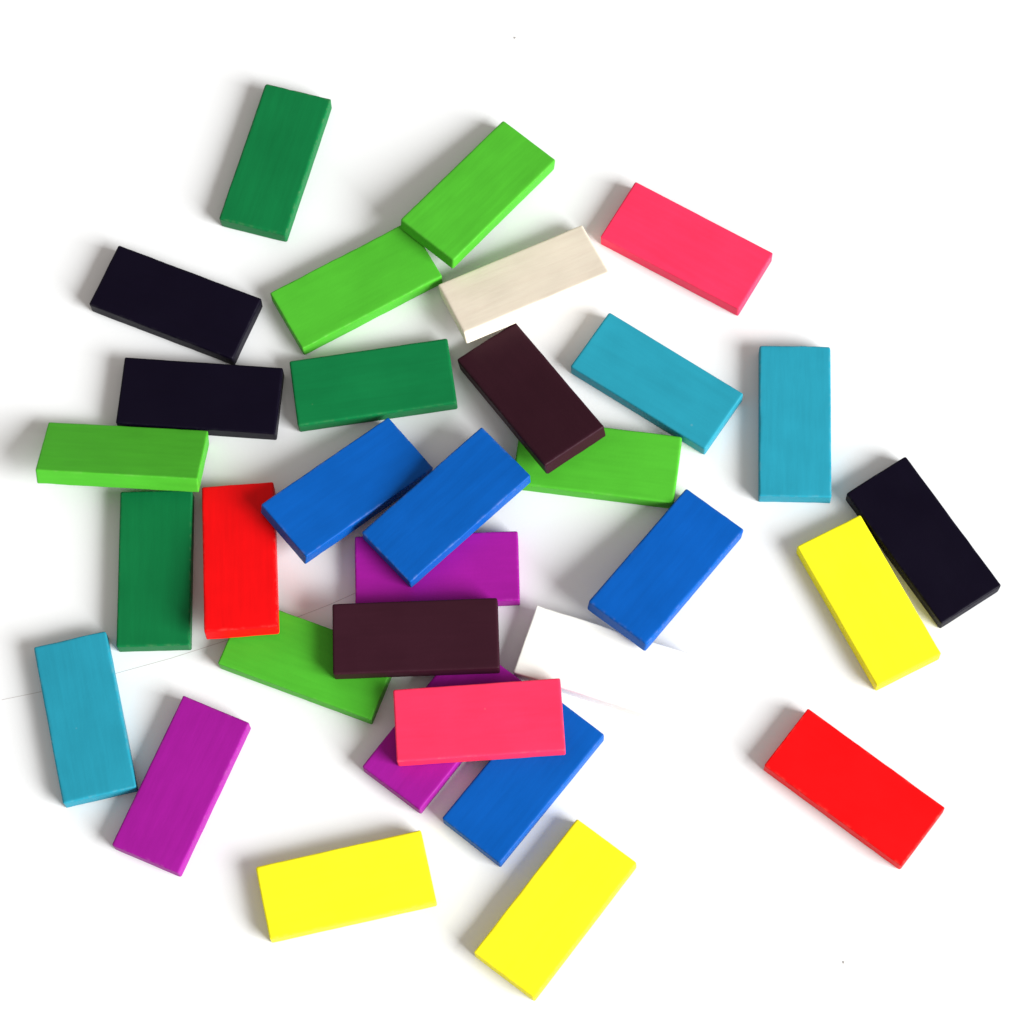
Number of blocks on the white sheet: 32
